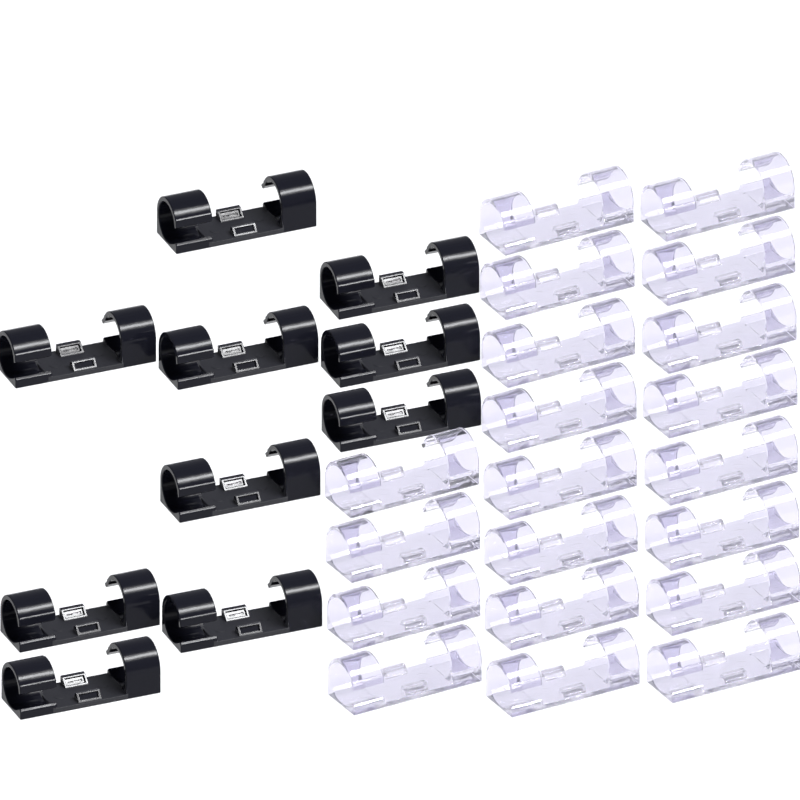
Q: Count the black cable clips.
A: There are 10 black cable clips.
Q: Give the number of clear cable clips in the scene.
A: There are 20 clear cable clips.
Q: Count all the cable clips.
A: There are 30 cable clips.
